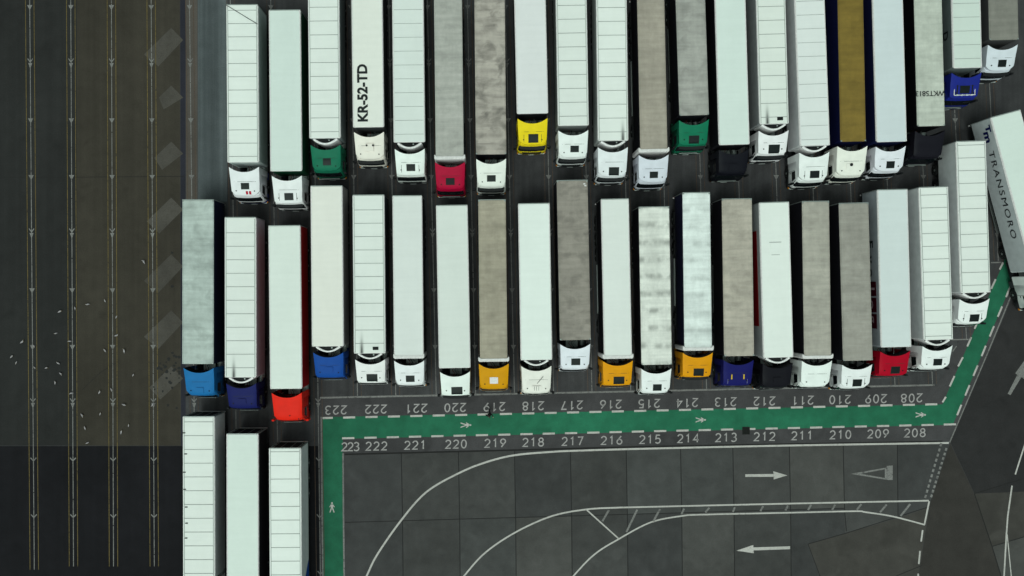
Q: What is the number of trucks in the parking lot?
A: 44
